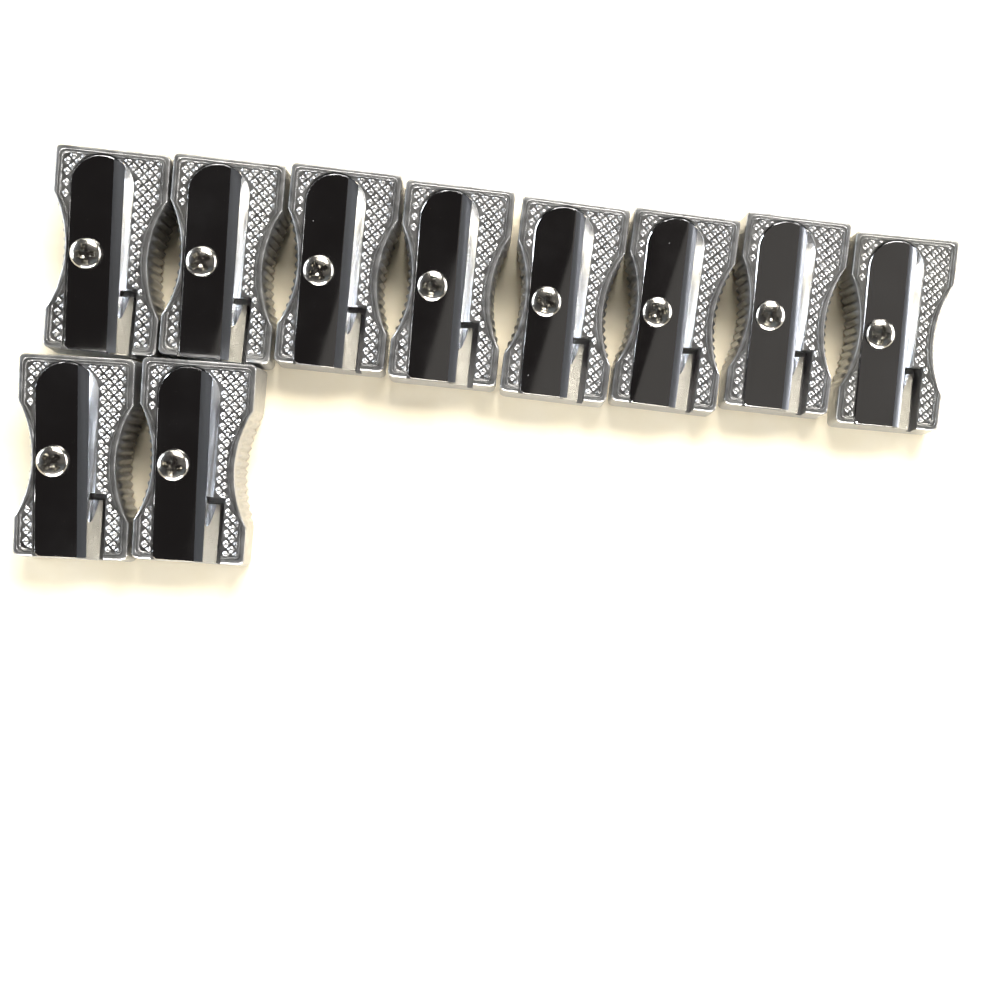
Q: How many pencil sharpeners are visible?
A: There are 10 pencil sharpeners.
